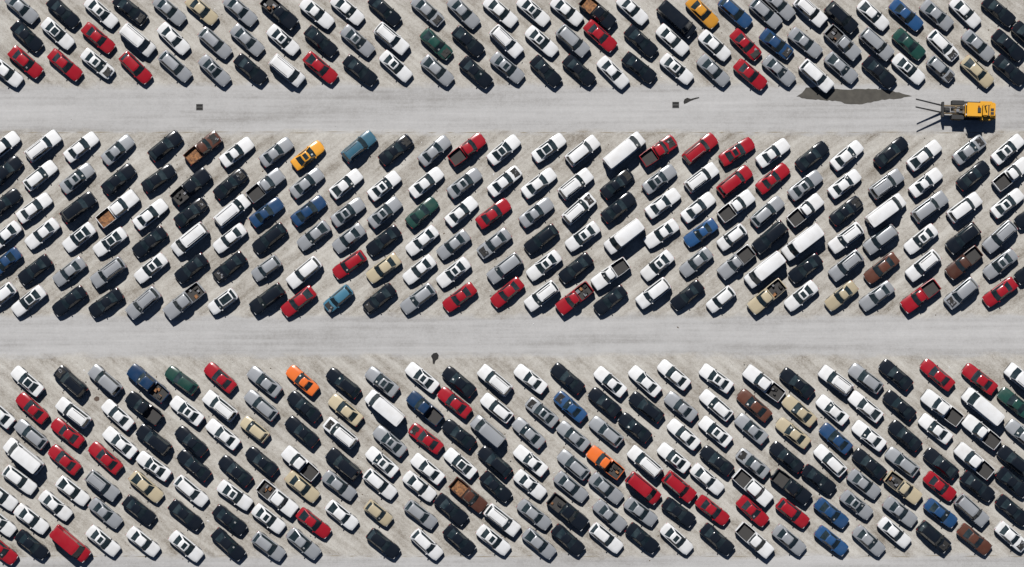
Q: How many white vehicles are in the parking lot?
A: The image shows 163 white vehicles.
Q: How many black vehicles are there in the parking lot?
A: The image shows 104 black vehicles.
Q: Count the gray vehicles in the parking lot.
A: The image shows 95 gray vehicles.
